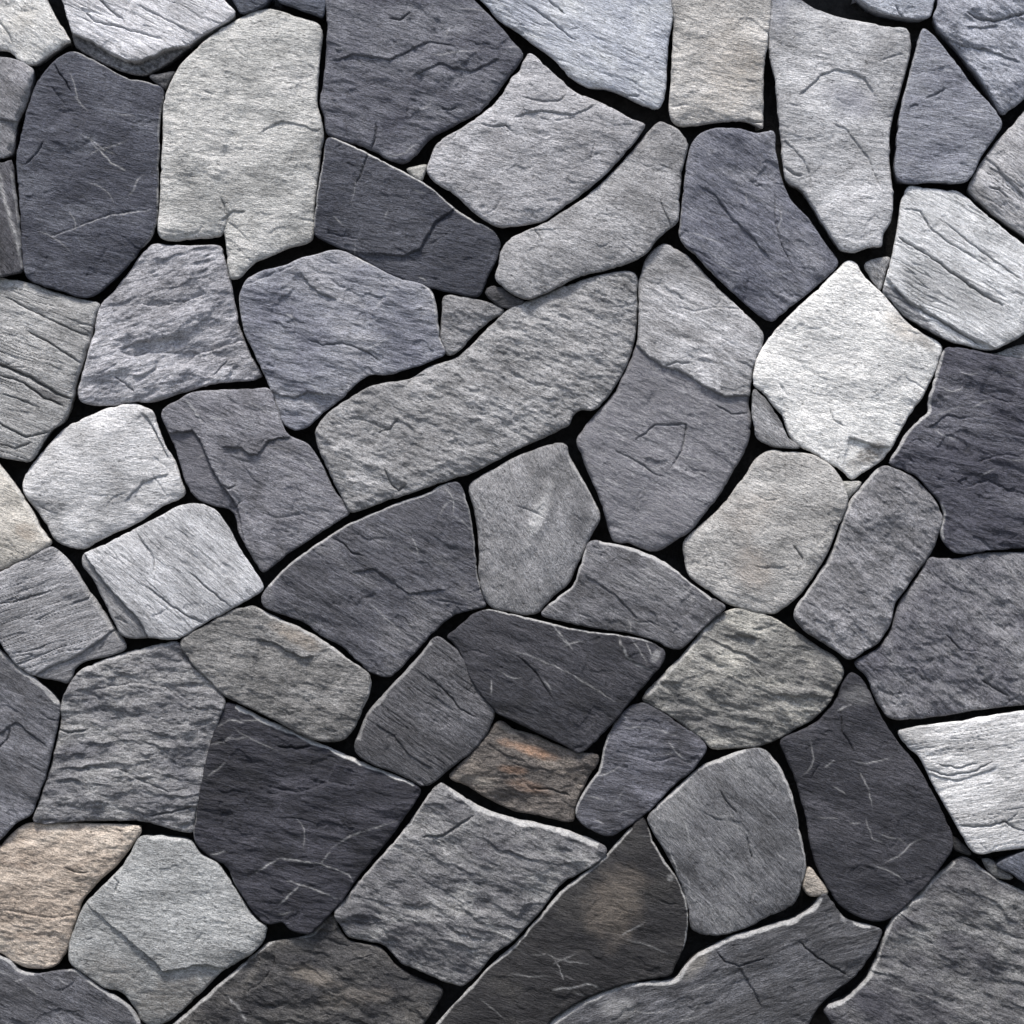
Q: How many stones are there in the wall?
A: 71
